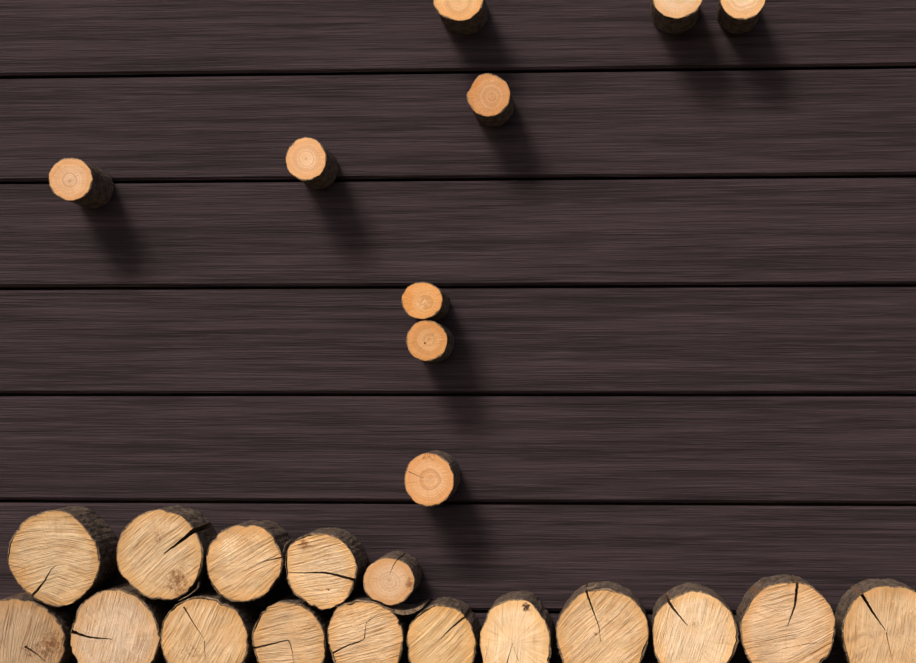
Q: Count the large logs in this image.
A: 15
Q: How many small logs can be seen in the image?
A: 10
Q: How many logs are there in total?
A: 25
